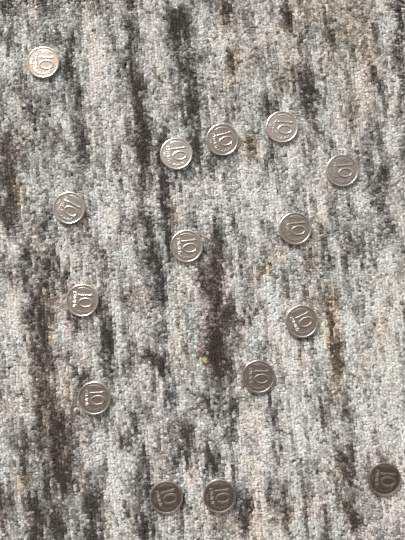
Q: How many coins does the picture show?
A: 15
